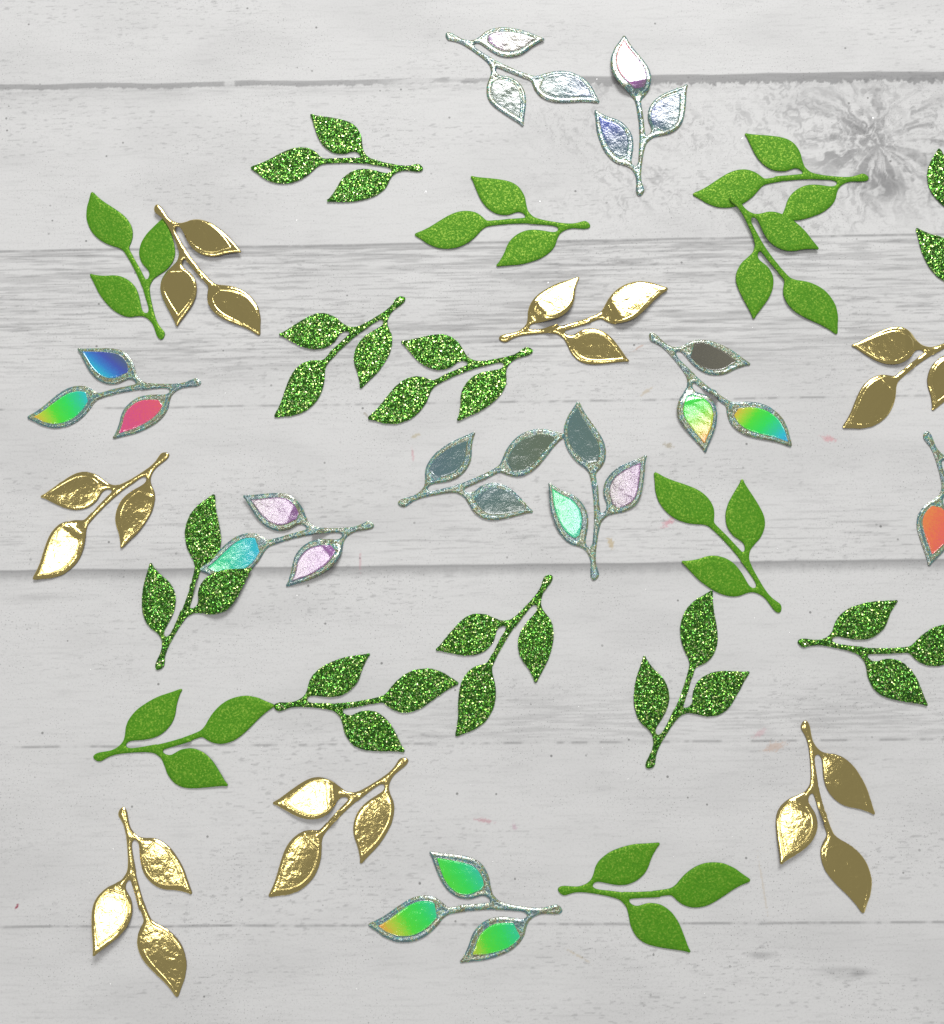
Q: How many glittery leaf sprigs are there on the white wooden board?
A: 9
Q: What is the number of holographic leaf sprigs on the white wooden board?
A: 9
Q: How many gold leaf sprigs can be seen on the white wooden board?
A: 7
